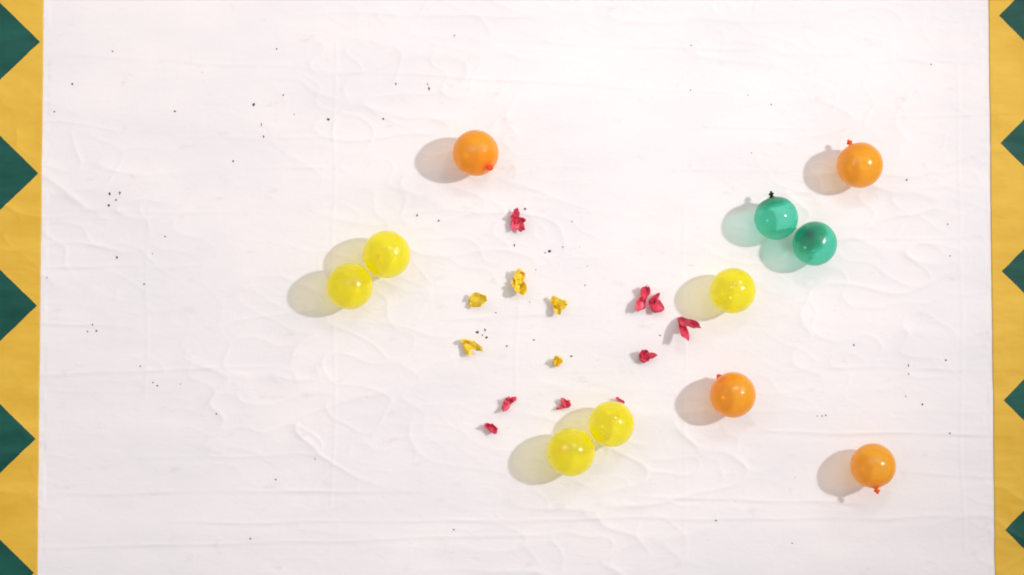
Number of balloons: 11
